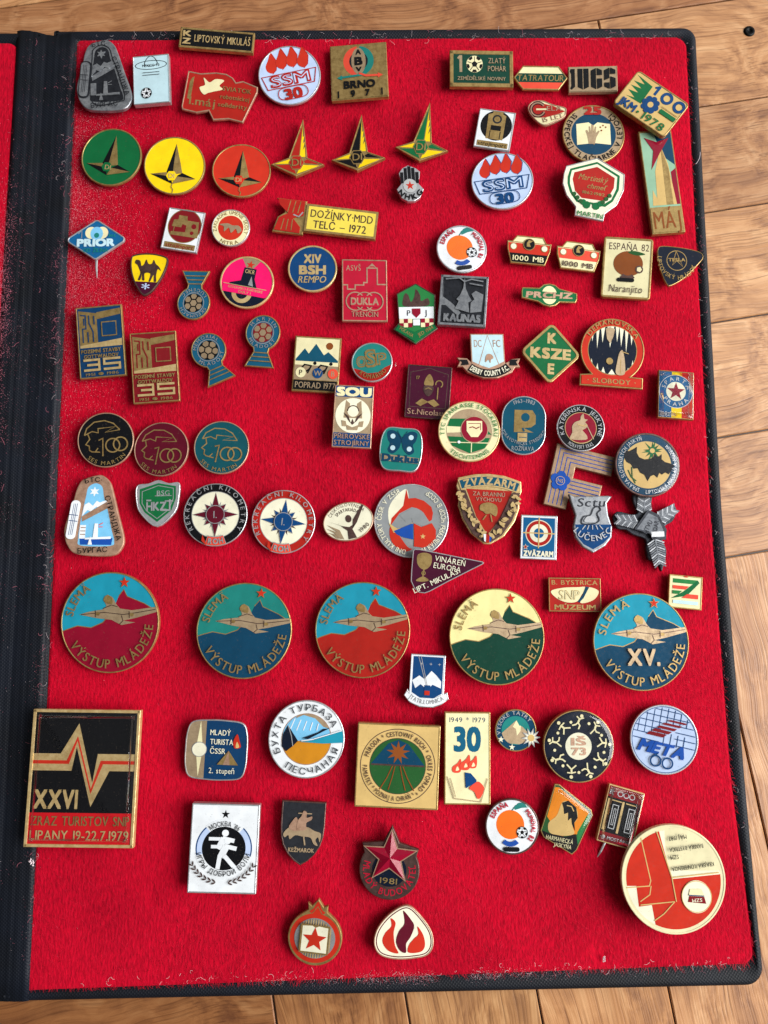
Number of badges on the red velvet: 97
